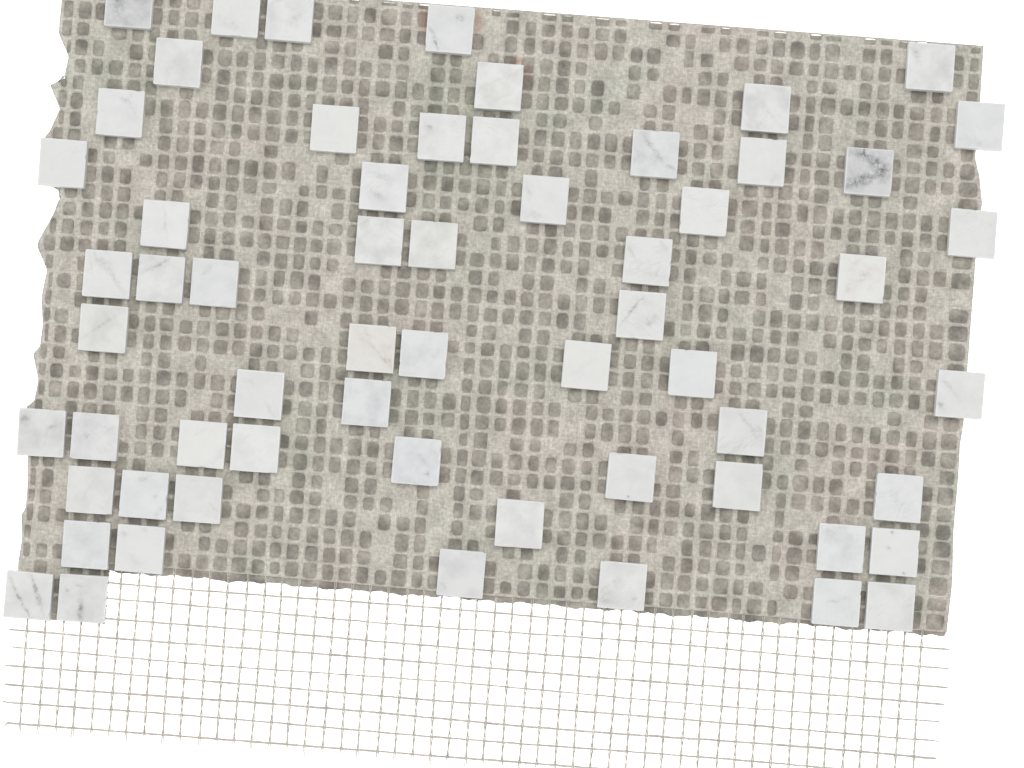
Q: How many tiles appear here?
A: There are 61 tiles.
